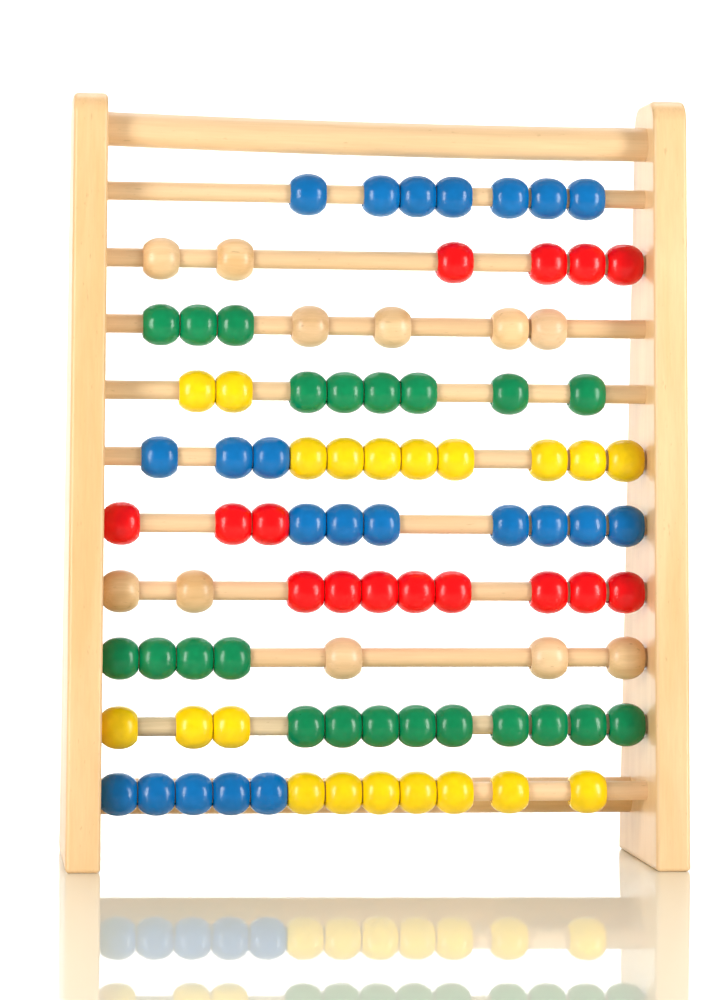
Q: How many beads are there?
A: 90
